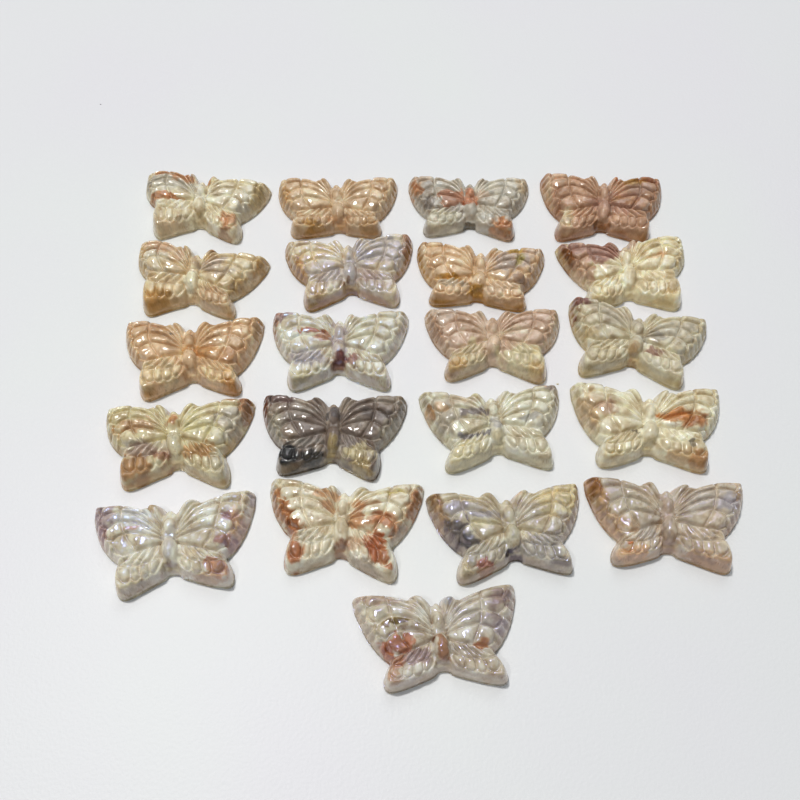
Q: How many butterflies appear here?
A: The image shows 21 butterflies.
